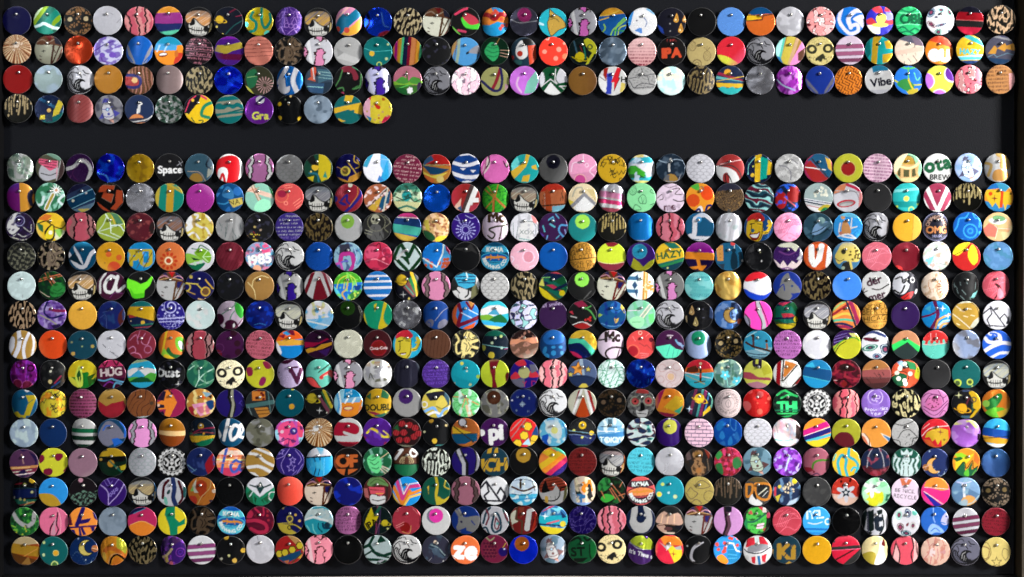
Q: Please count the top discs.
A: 115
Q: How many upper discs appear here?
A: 170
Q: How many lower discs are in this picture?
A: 136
